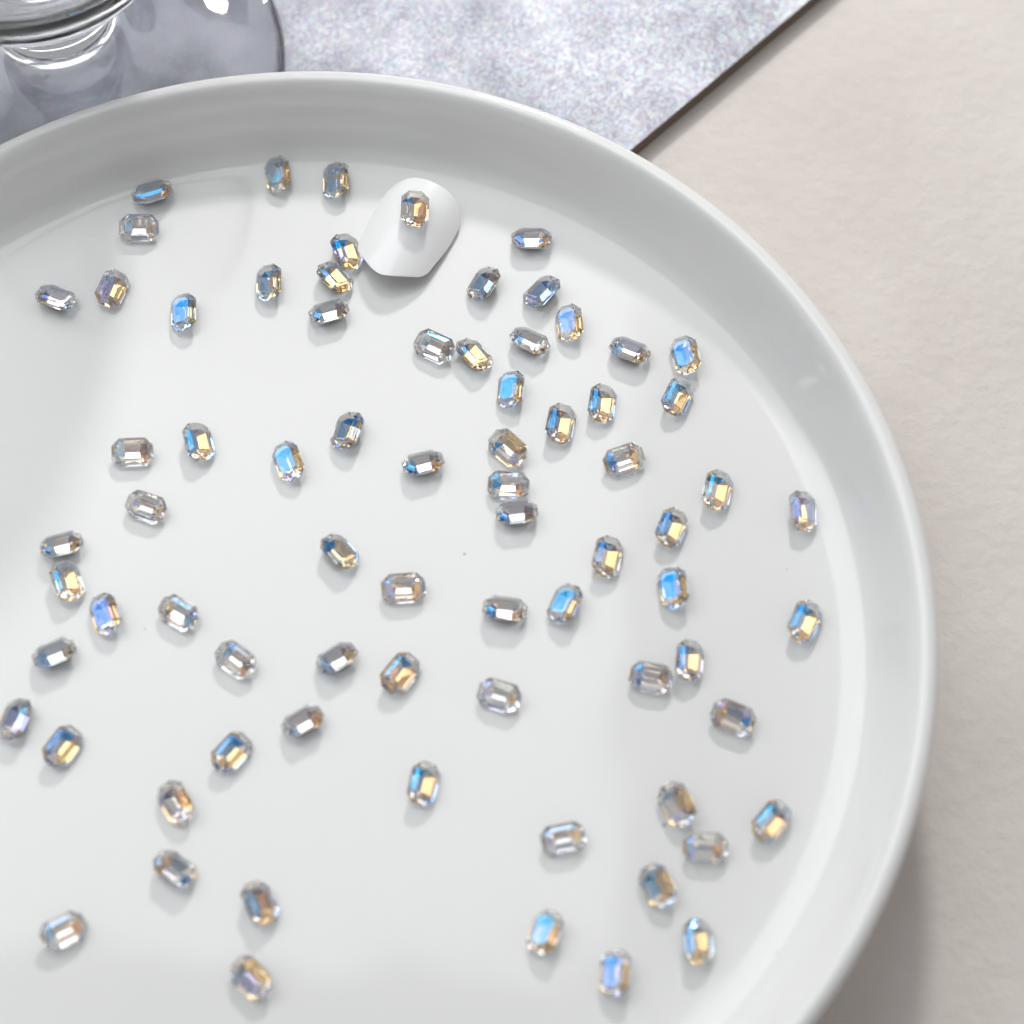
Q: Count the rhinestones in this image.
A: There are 75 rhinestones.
